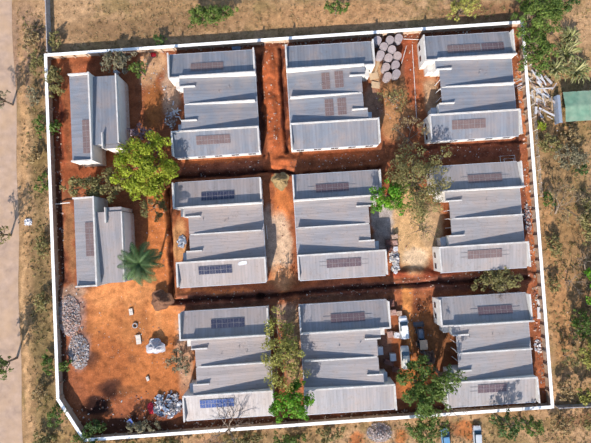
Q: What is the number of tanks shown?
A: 12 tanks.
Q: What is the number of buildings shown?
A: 11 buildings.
